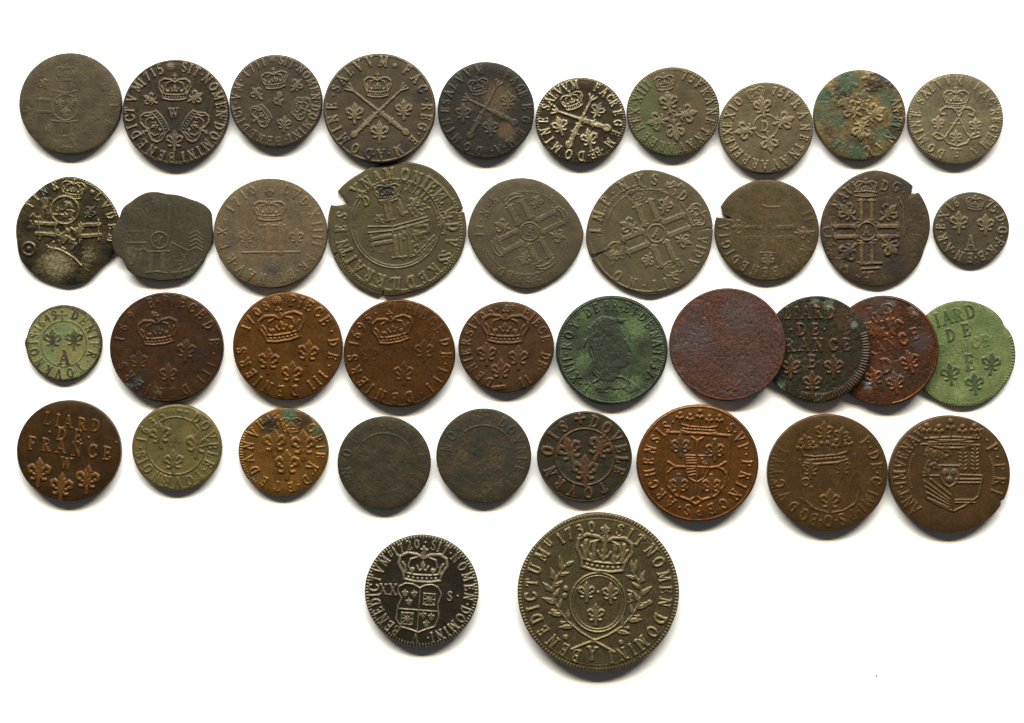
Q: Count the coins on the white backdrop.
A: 40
